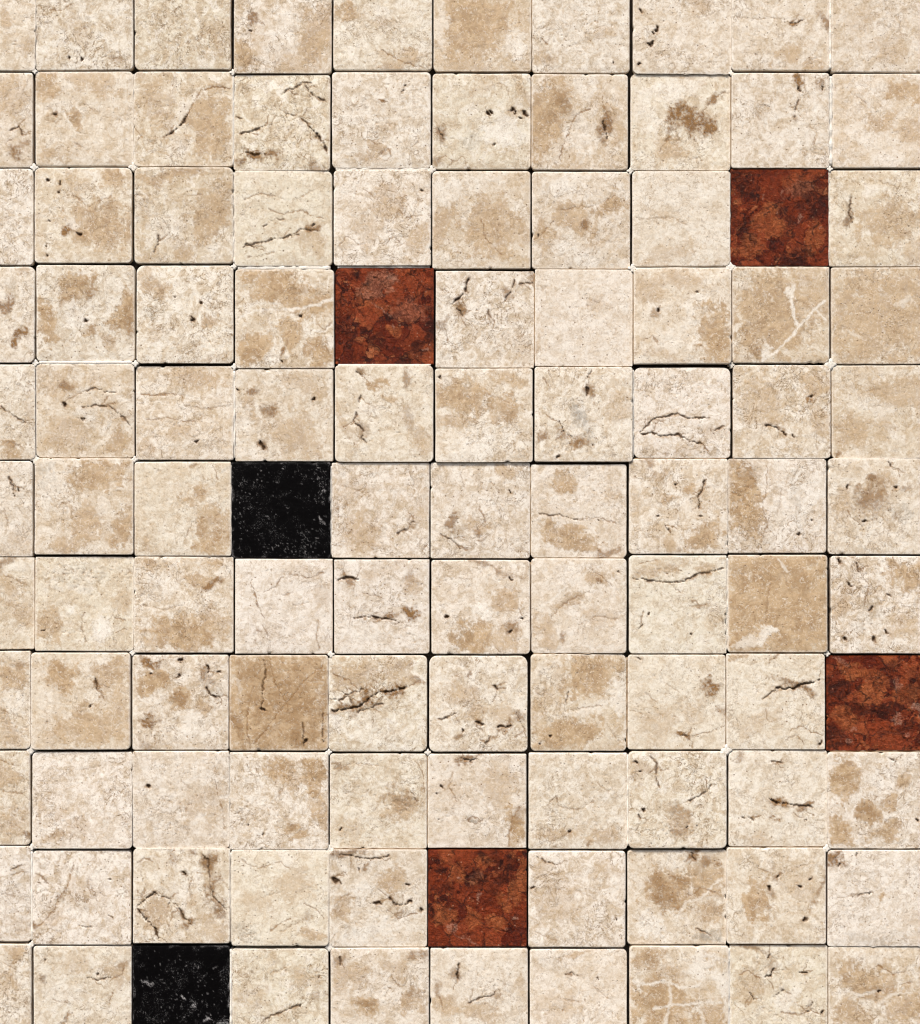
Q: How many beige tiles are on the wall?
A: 104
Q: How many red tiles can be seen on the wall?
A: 4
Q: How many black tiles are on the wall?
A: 2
